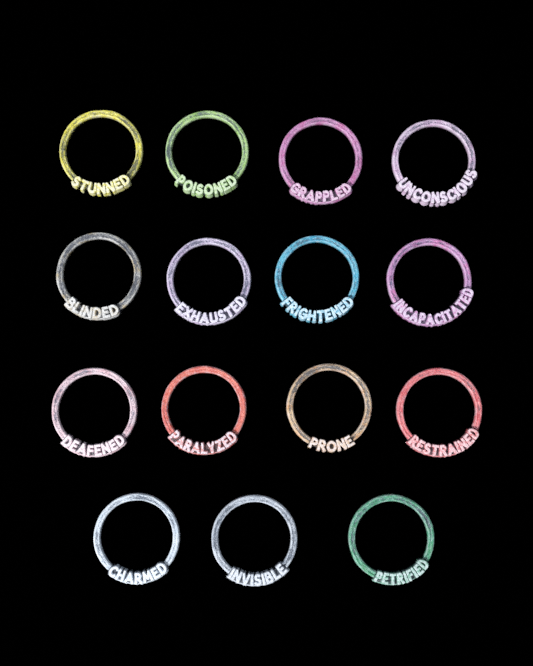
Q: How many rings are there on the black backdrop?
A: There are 15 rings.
